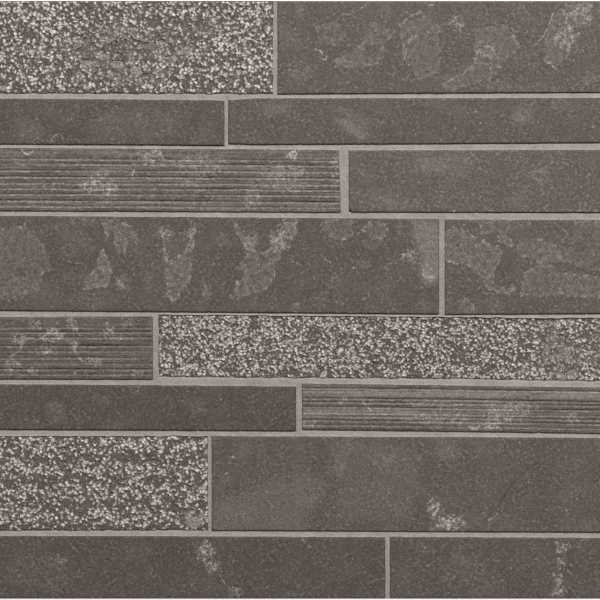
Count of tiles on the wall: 16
